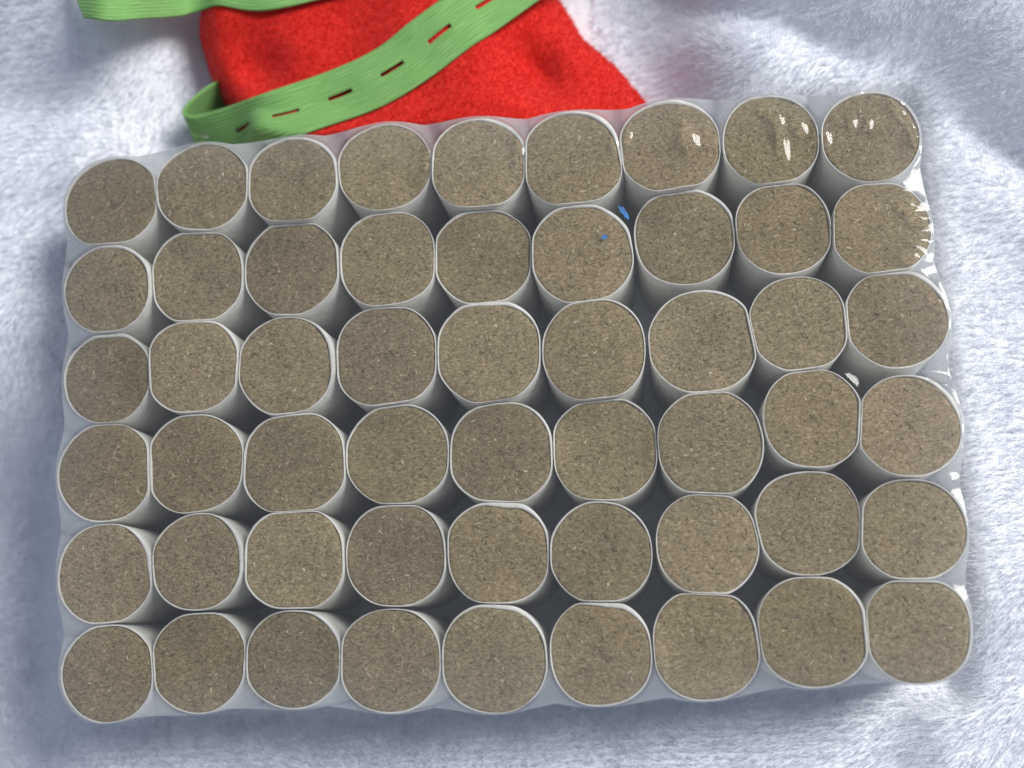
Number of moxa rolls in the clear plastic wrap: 54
